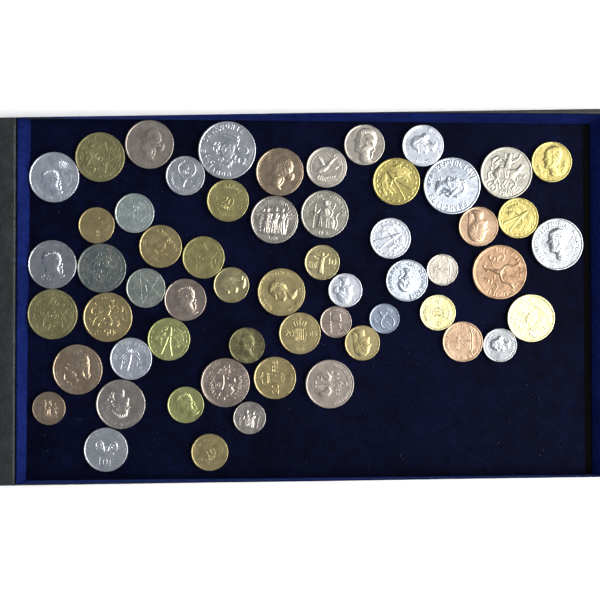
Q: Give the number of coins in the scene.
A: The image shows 58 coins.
